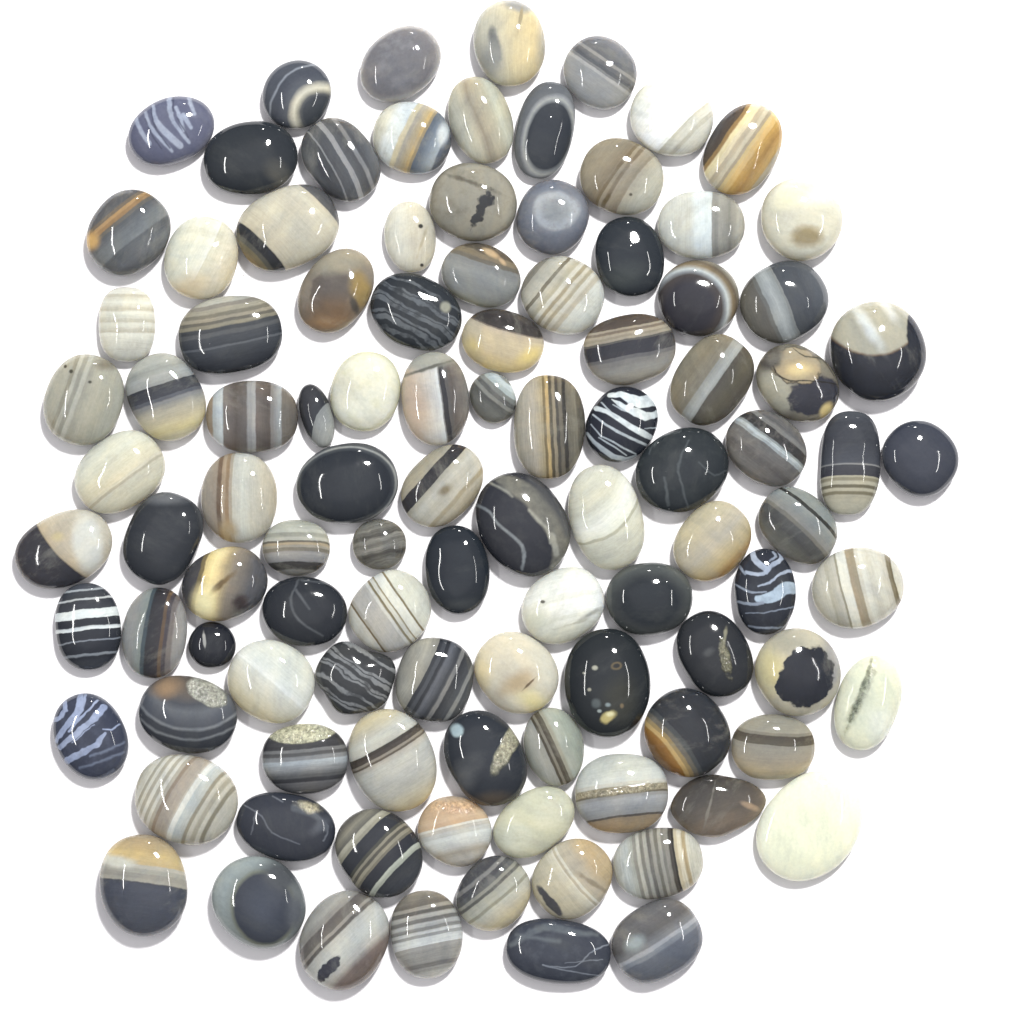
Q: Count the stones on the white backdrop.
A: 104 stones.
